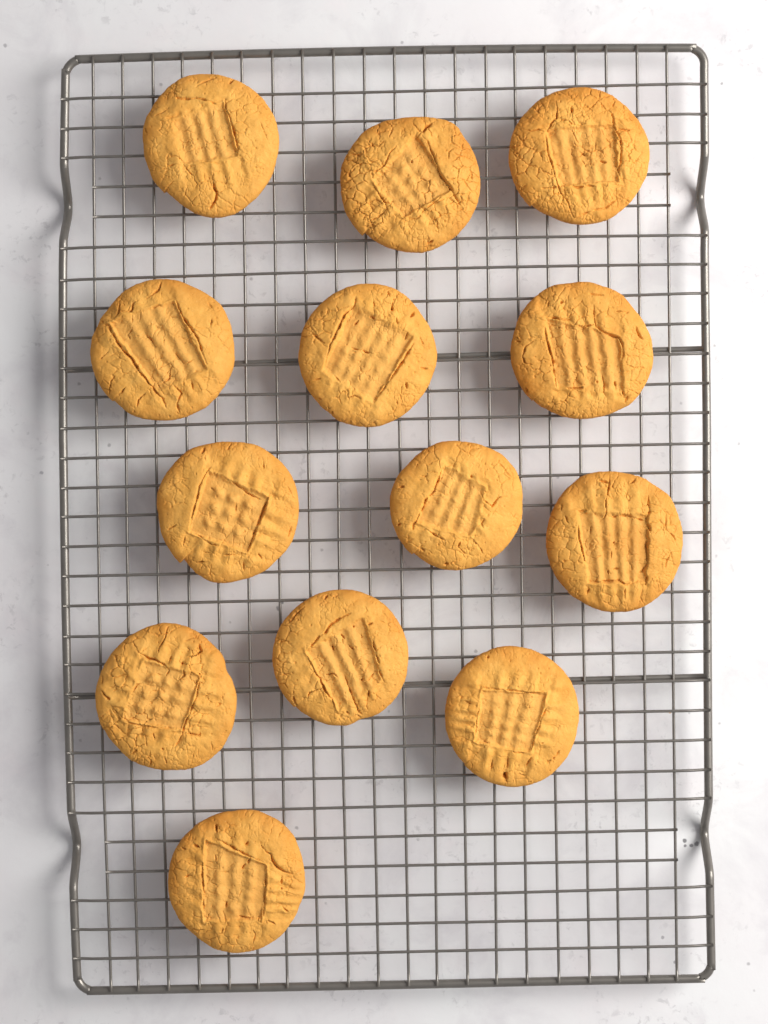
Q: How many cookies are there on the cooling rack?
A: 13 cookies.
